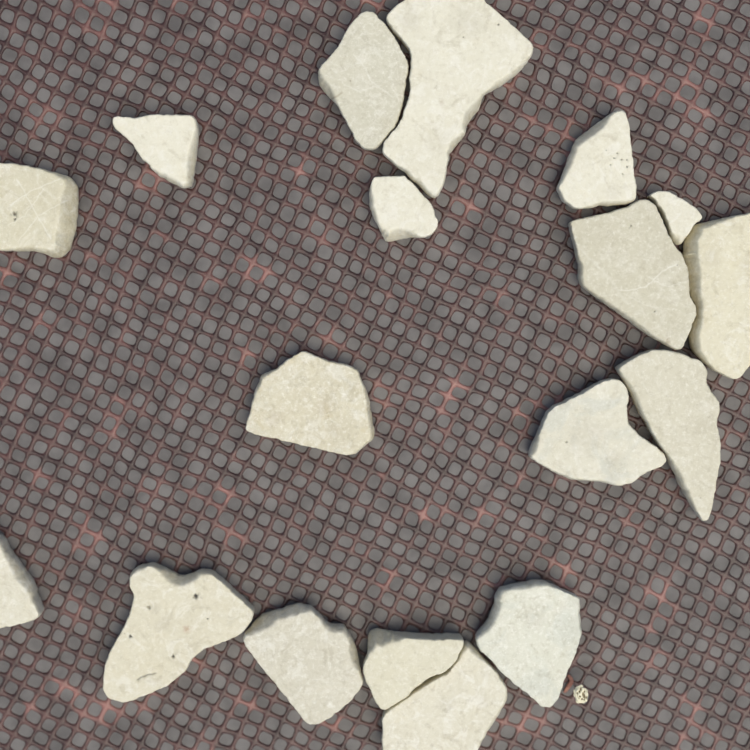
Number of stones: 18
